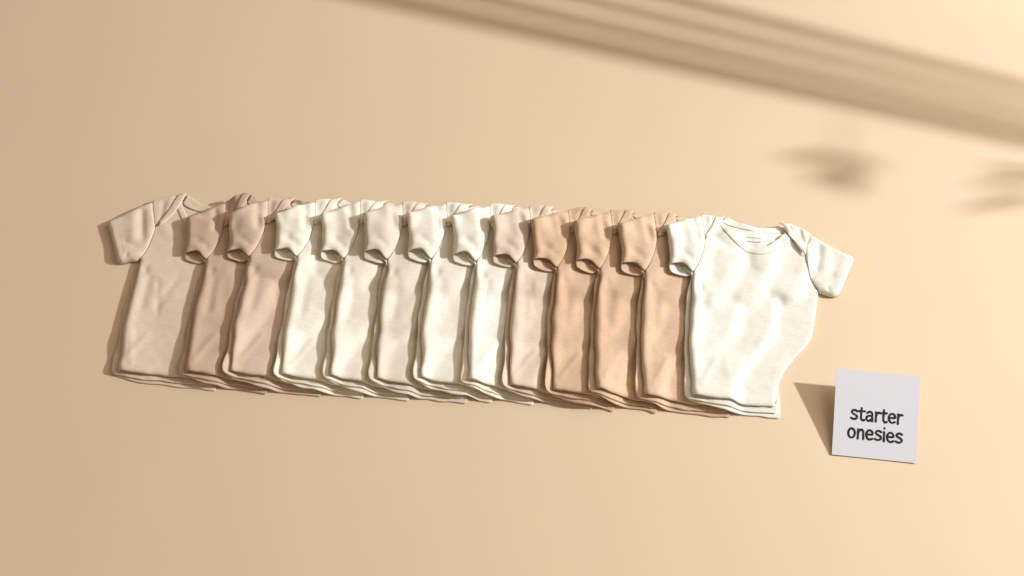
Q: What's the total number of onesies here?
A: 13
